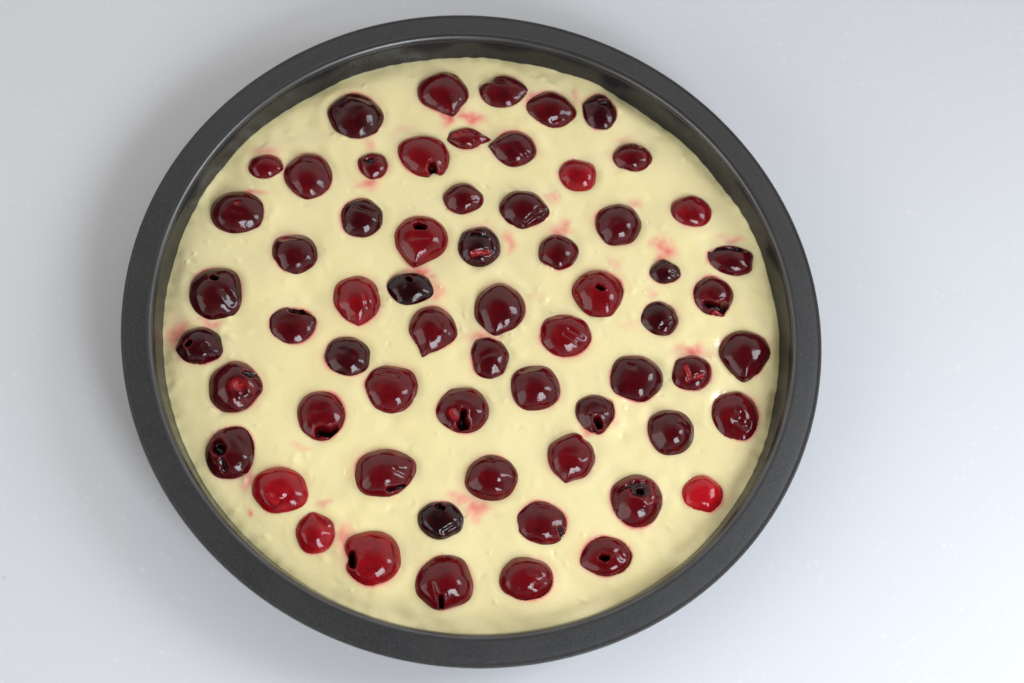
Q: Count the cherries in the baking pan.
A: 63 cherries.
